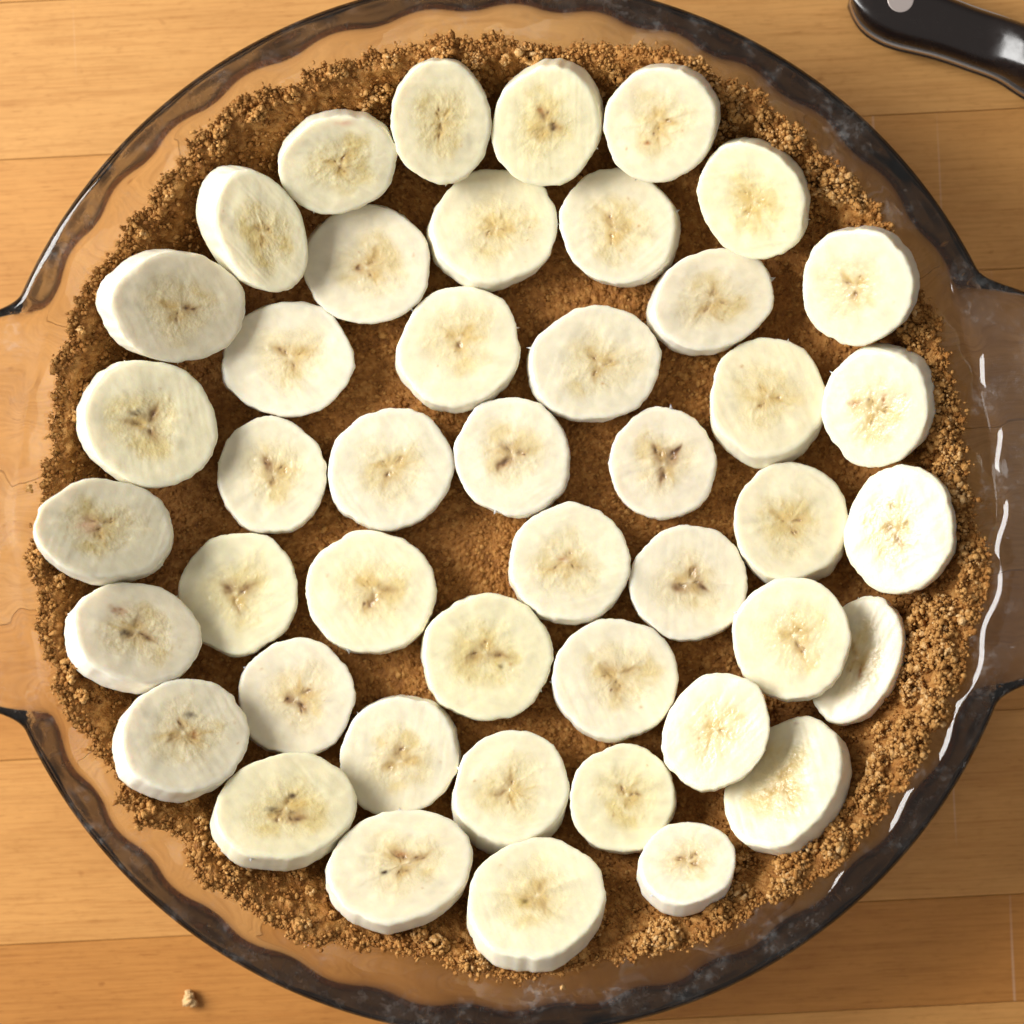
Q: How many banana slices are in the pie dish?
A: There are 45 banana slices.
